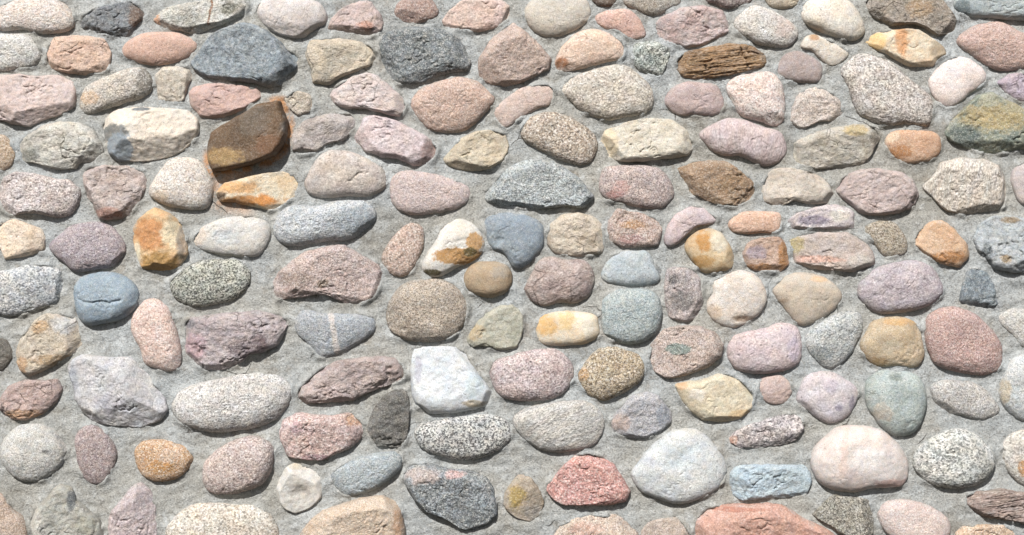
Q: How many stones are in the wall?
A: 164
